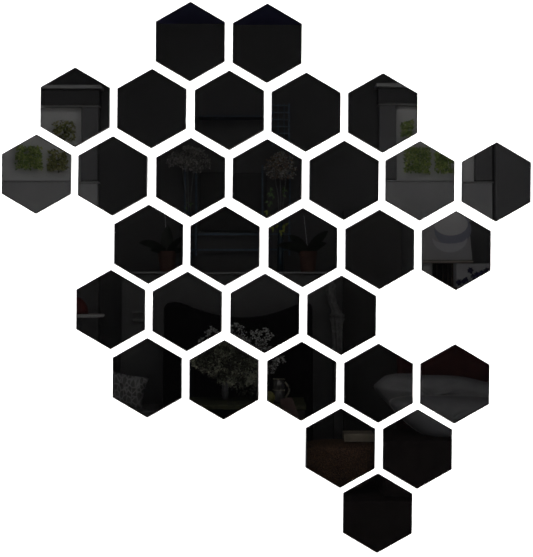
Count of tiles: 31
